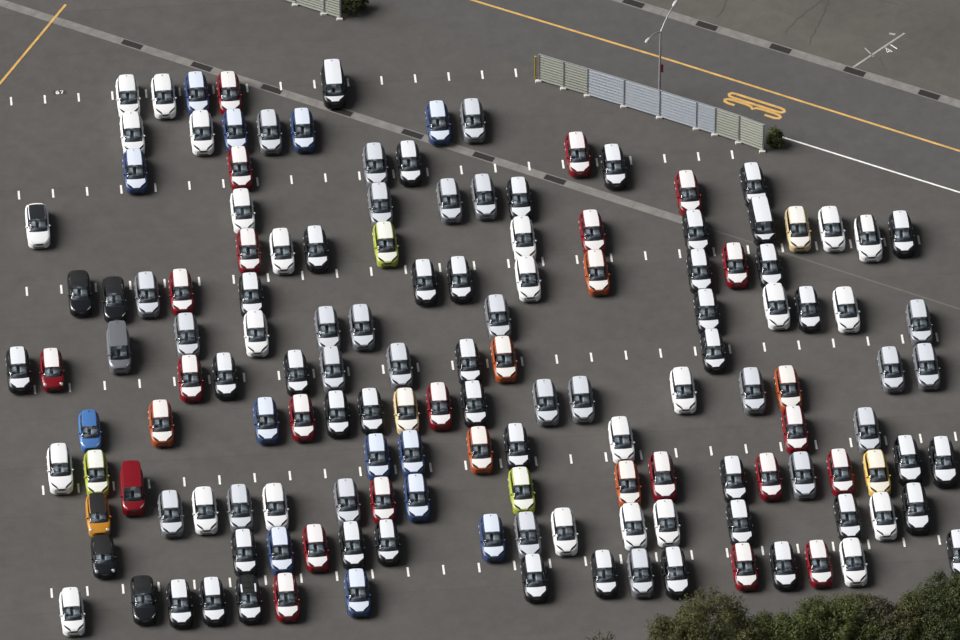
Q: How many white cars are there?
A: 25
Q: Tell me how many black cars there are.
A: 46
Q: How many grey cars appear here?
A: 27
